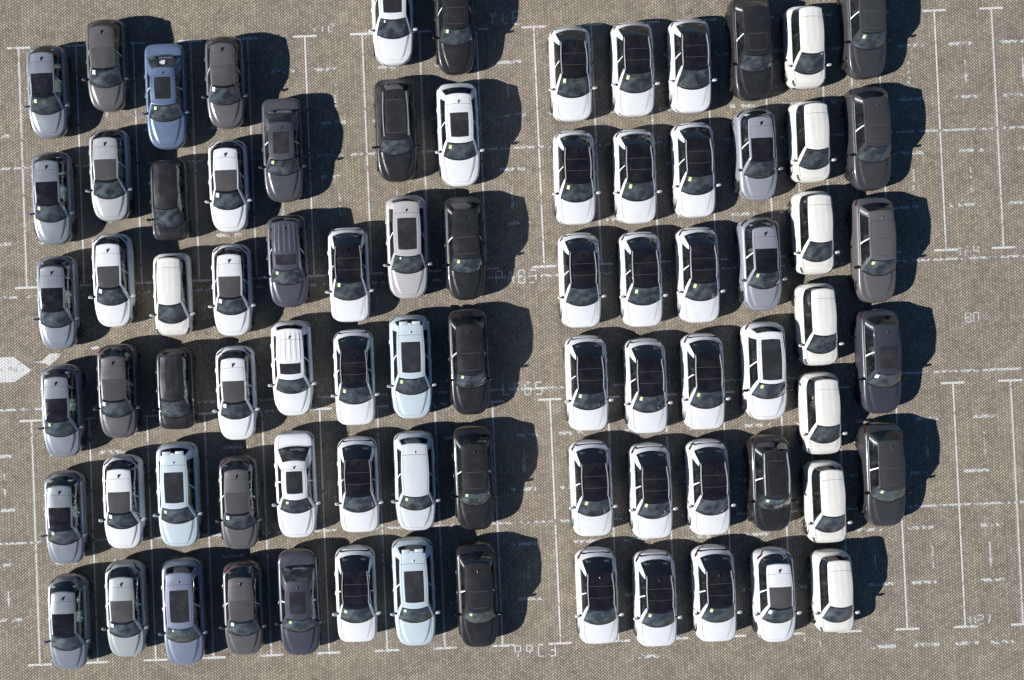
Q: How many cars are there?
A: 81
